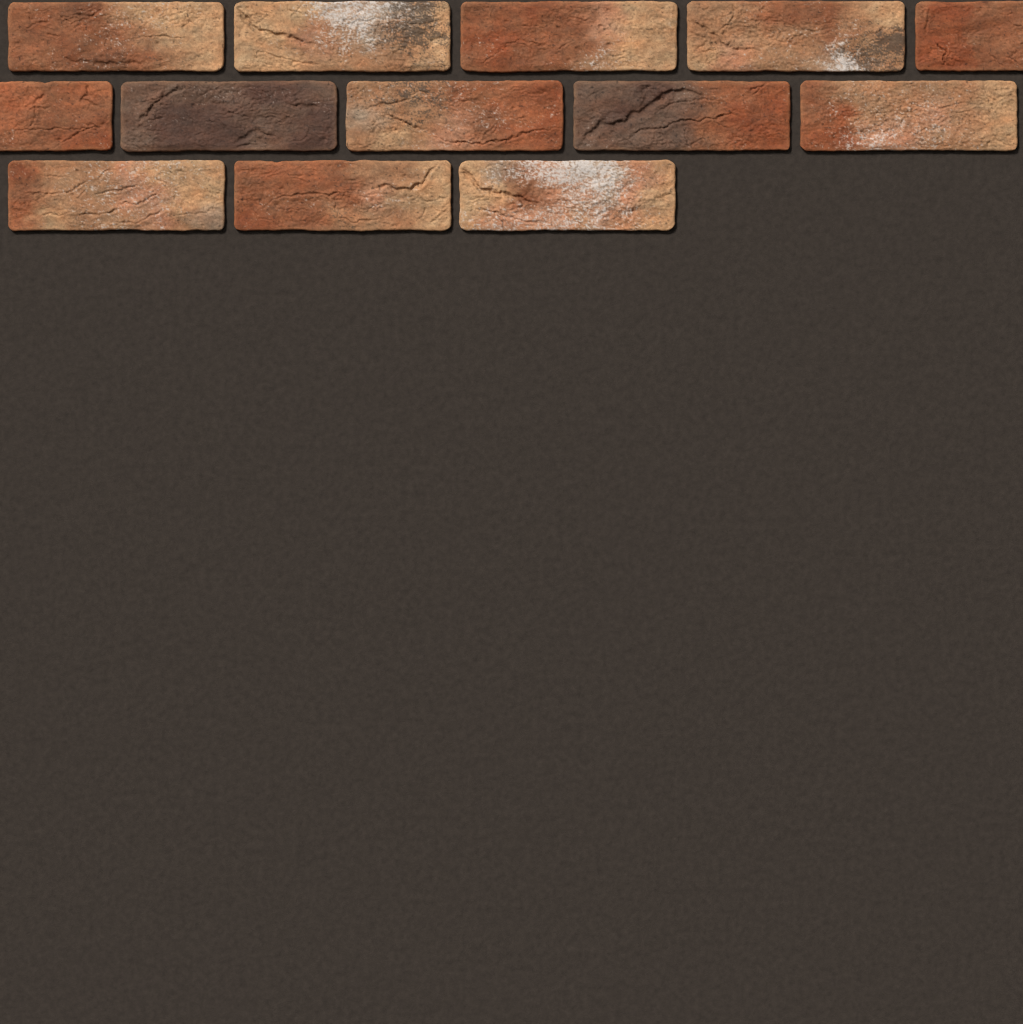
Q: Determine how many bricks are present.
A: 13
